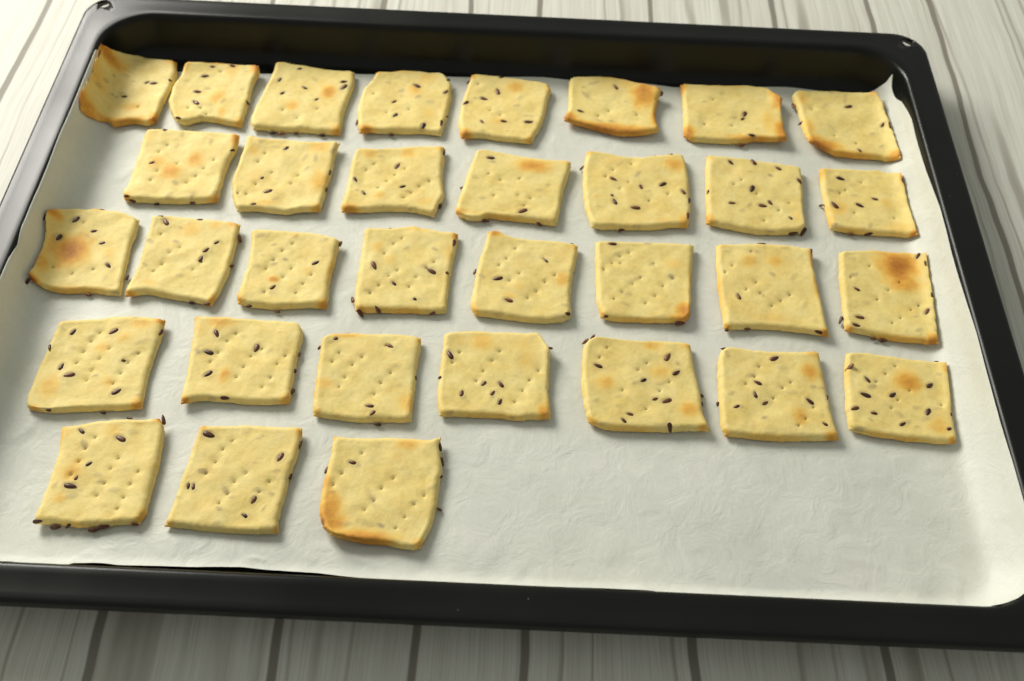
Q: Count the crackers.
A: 33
